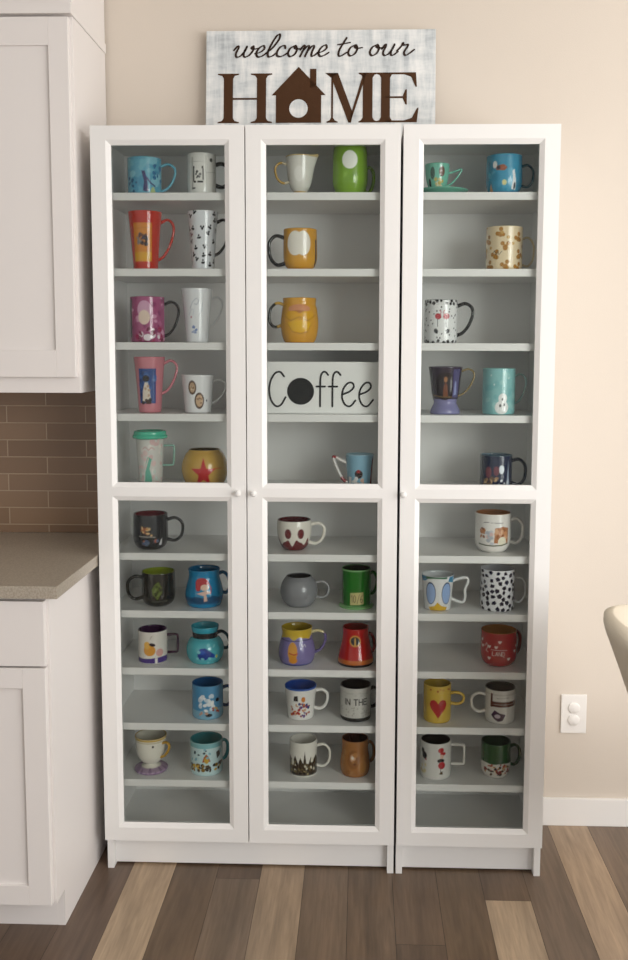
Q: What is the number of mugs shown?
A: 47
